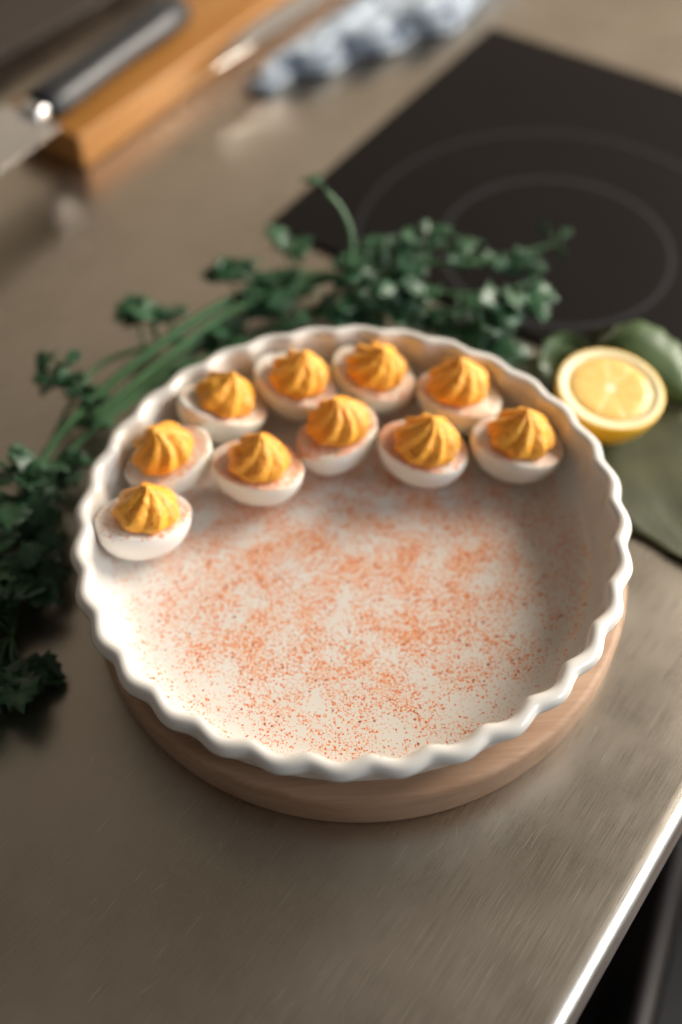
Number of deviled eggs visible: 10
